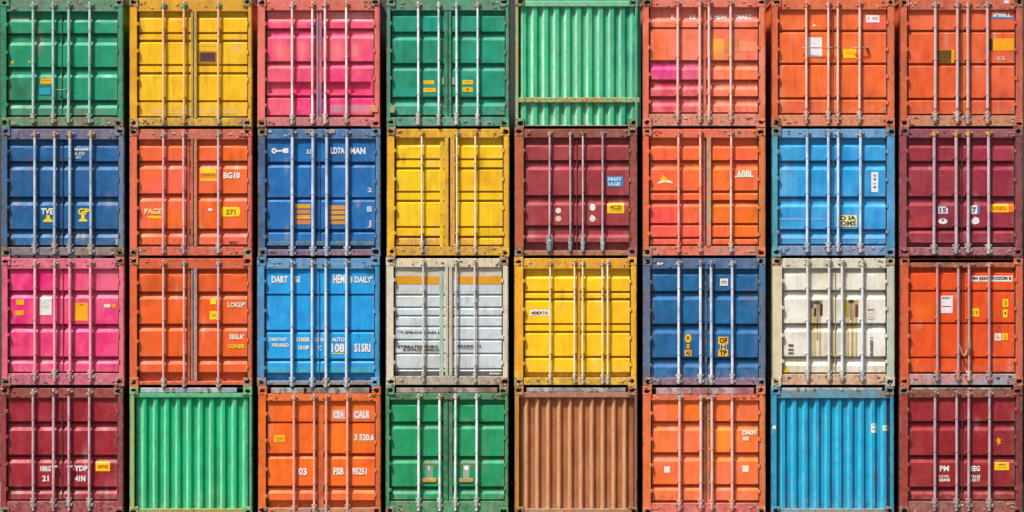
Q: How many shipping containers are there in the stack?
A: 32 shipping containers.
